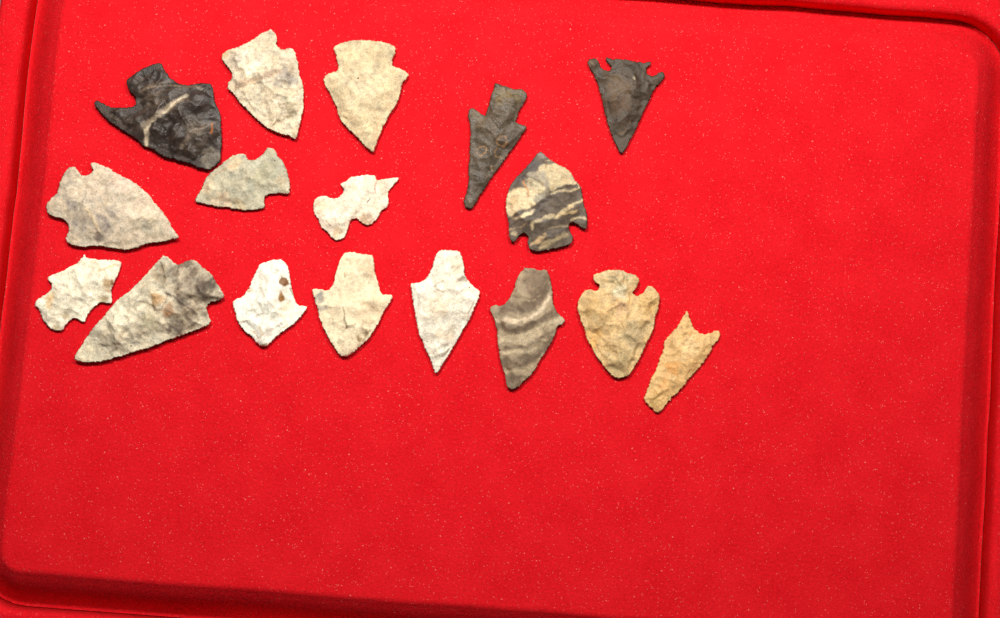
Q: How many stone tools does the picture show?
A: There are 17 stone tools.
